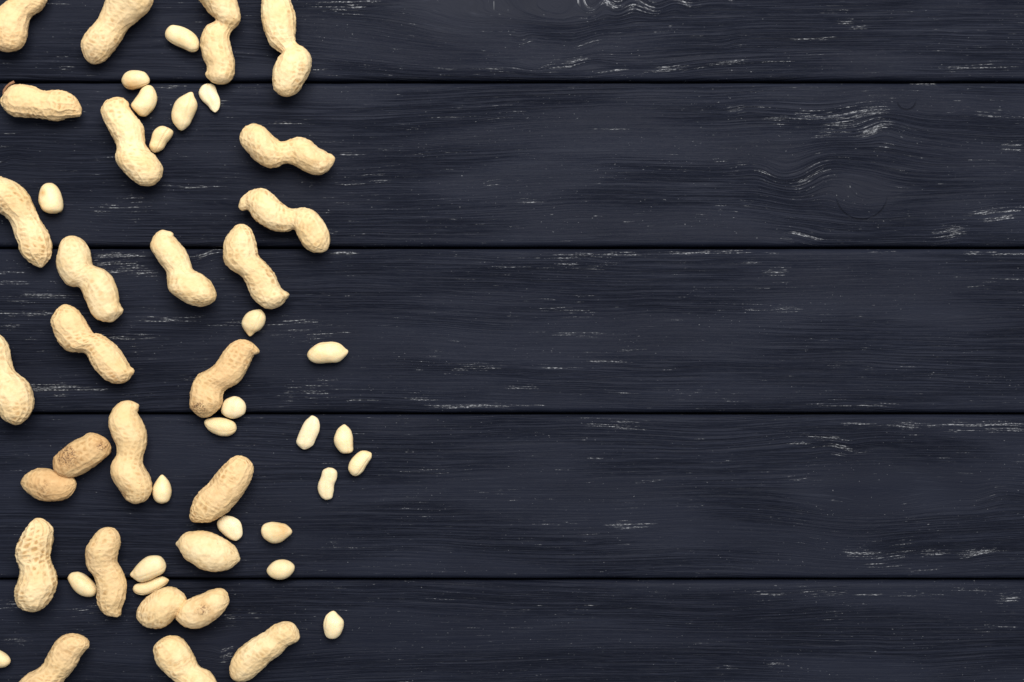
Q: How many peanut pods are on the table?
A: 25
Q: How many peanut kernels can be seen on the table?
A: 24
